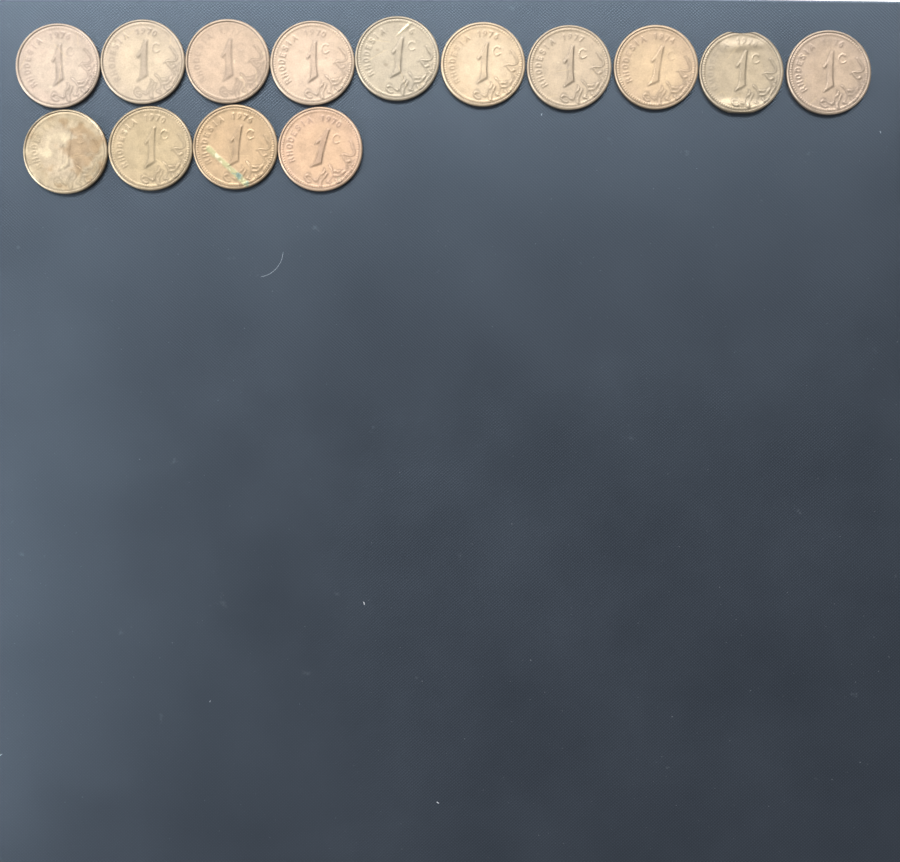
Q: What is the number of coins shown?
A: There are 14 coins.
